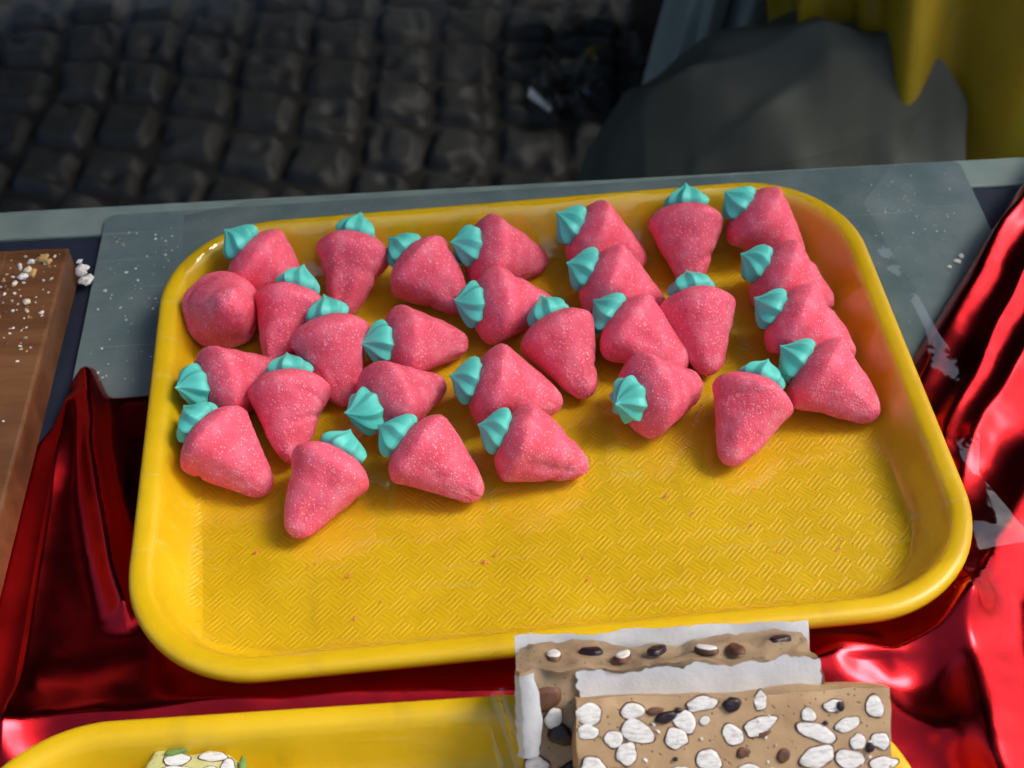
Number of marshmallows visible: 29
